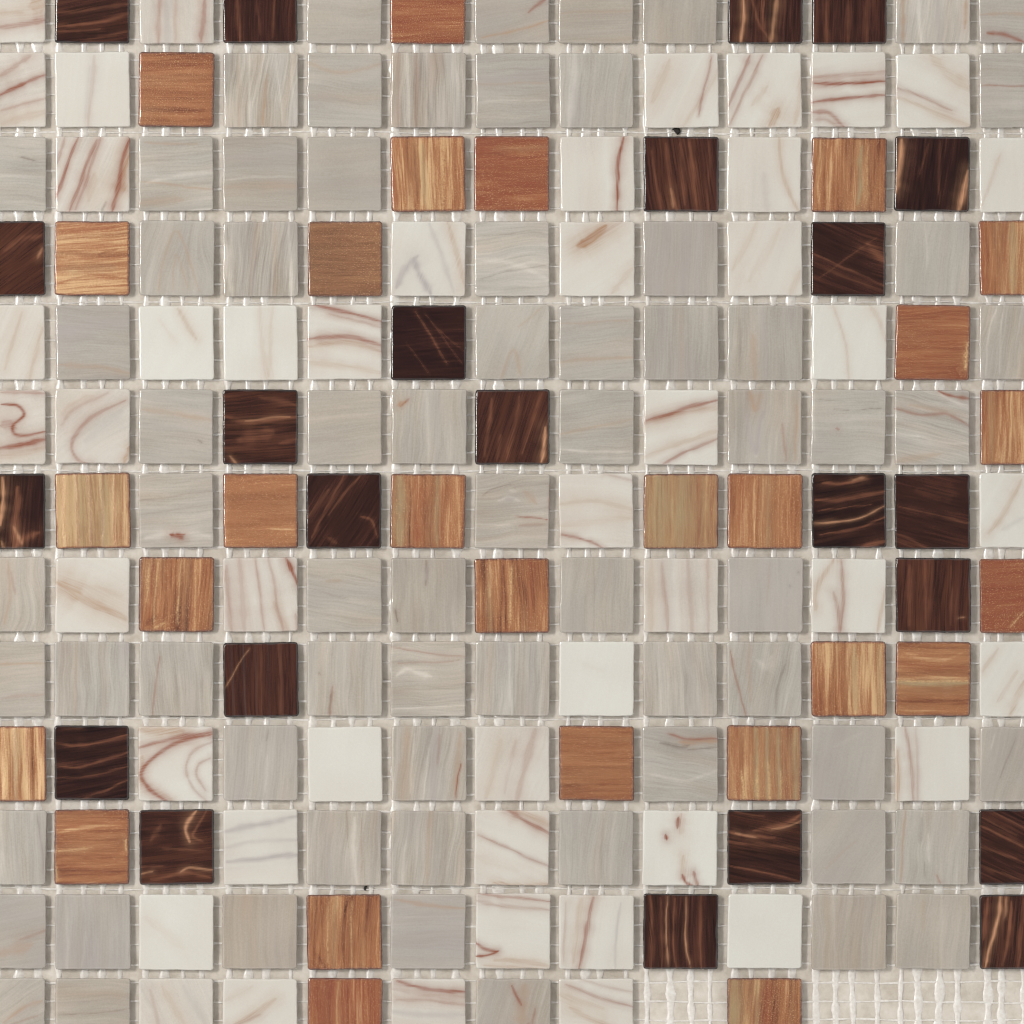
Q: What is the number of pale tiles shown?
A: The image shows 115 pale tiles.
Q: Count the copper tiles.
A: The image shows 27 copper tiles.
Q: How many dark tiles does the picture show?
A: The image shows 23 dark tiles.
